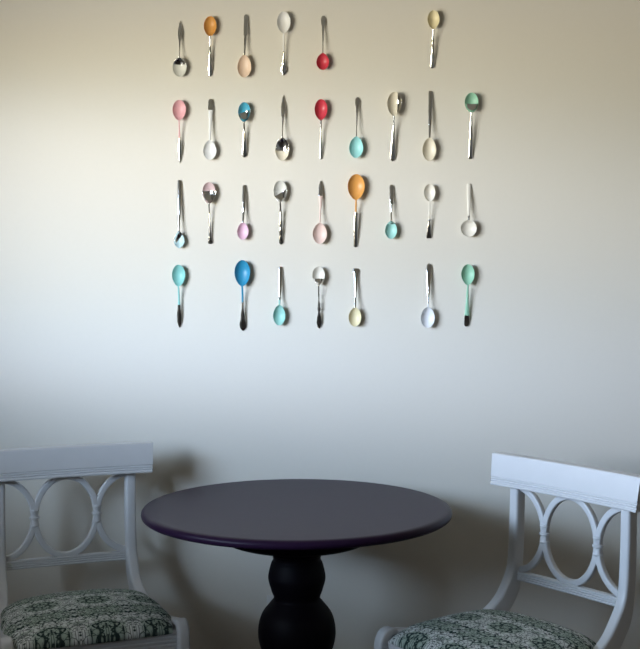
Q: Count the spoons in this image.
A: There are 31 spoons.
